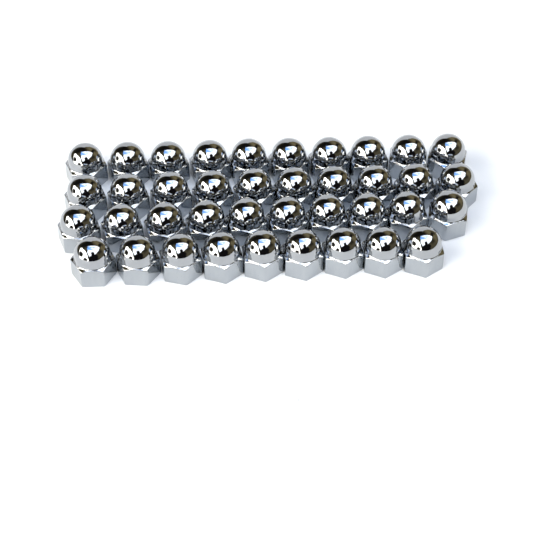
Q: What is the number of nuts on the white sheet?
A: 39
